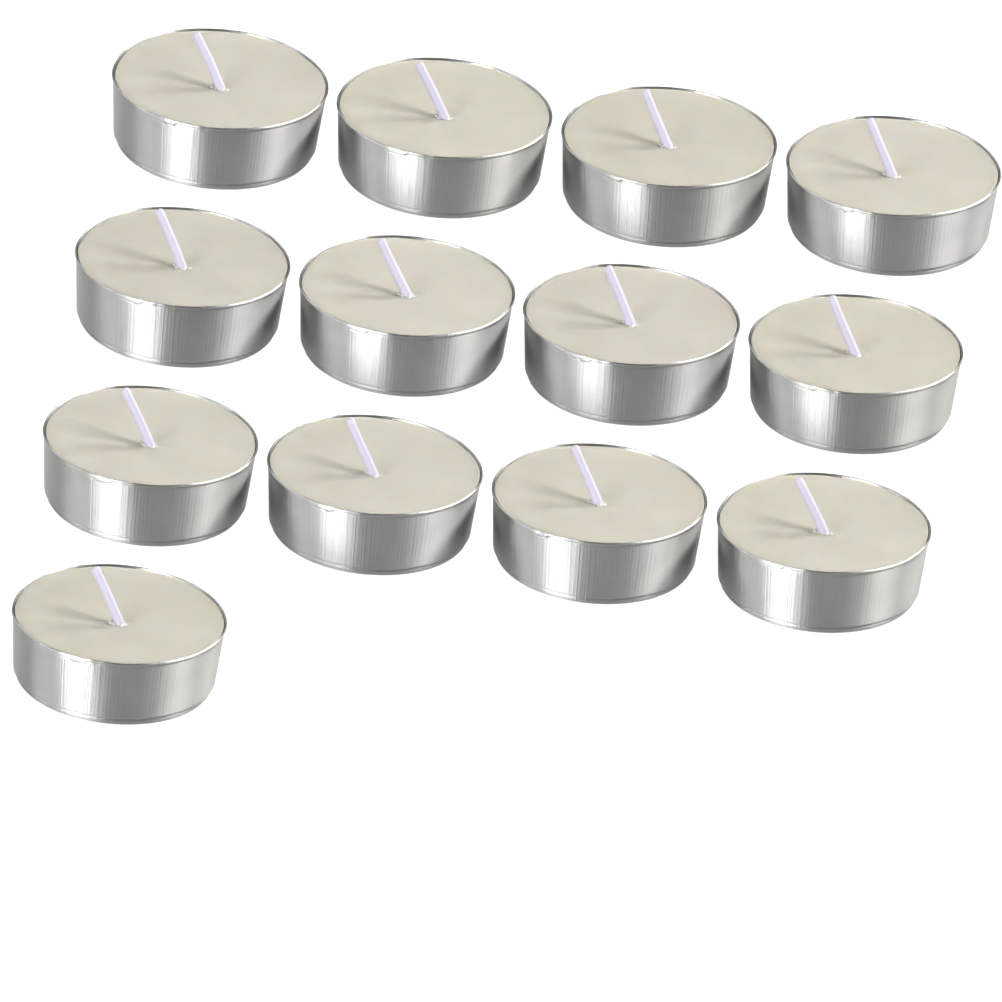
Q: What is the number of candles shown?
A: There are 13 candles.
